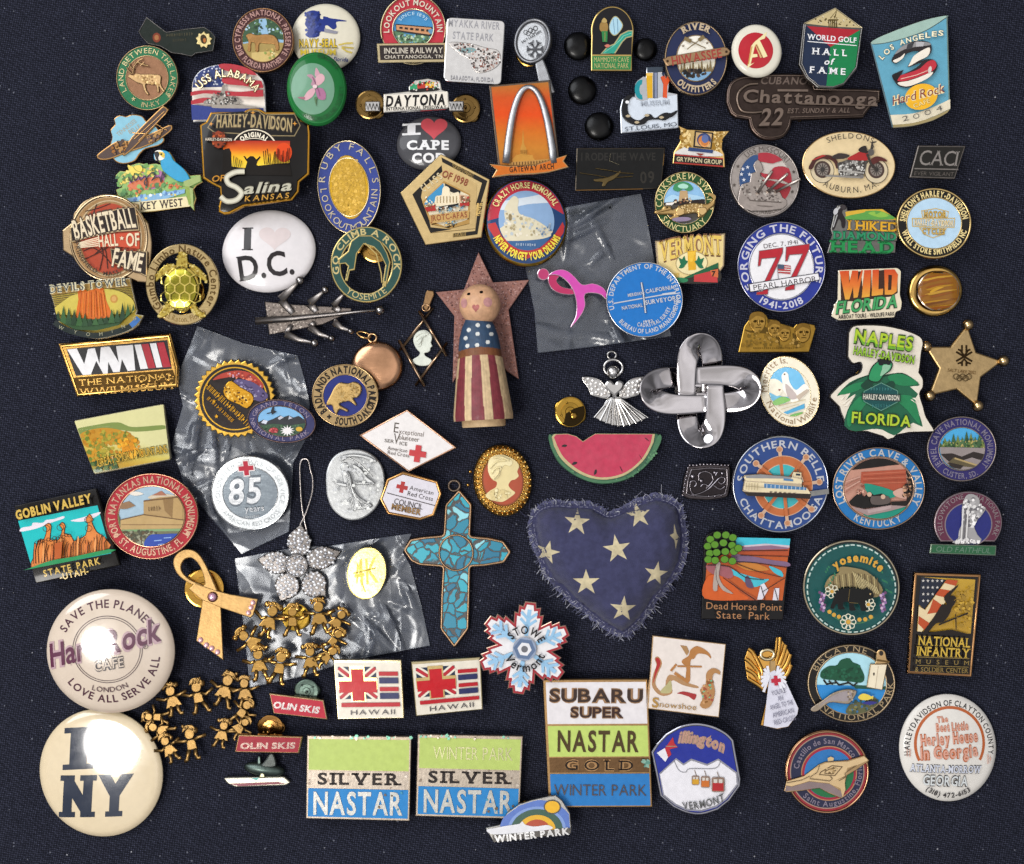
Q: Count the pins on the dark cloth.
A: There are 93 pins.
